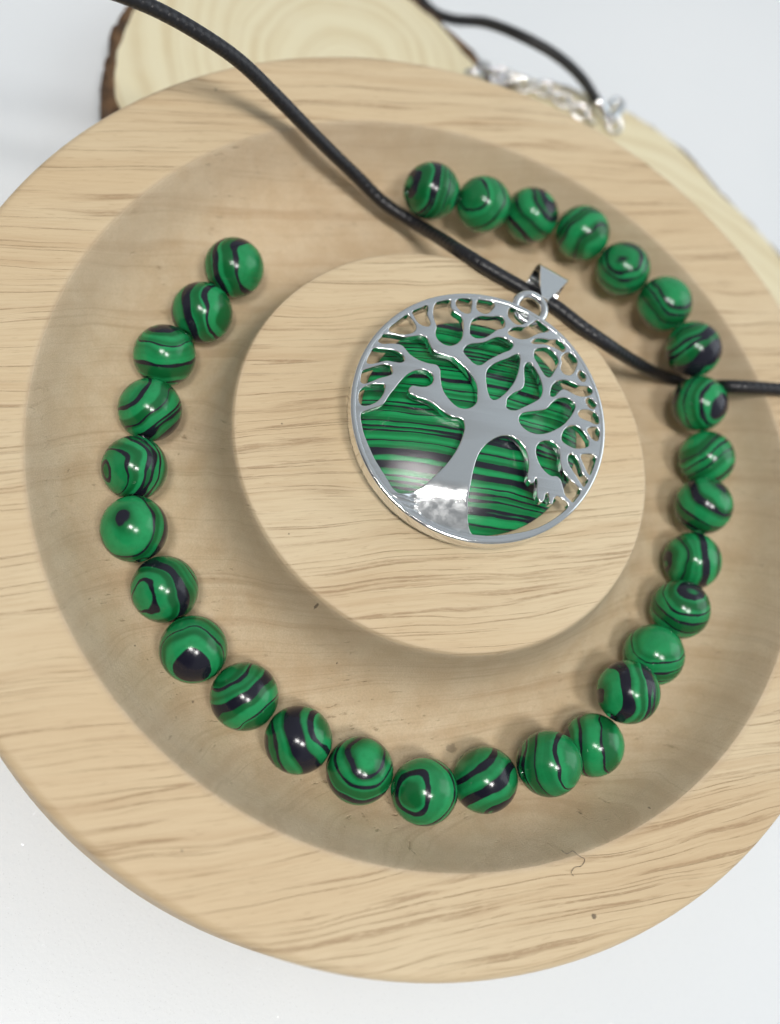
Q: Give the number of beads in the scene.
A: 29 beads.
